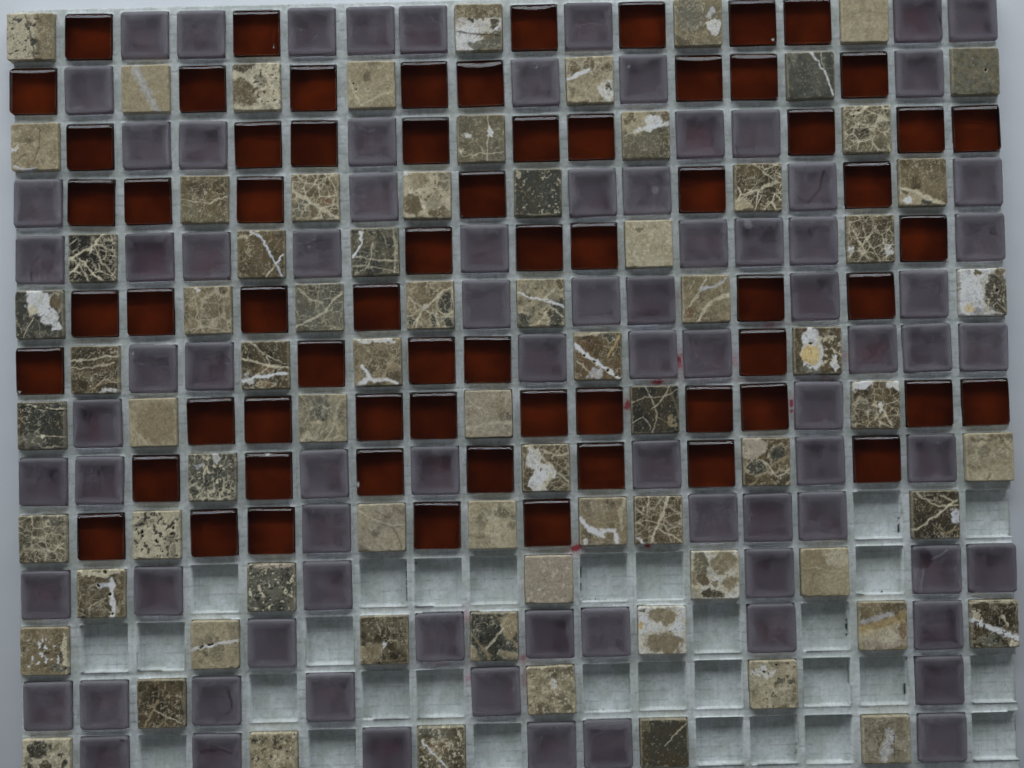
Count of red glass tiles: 66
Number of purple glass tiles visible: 82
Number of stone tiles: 74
